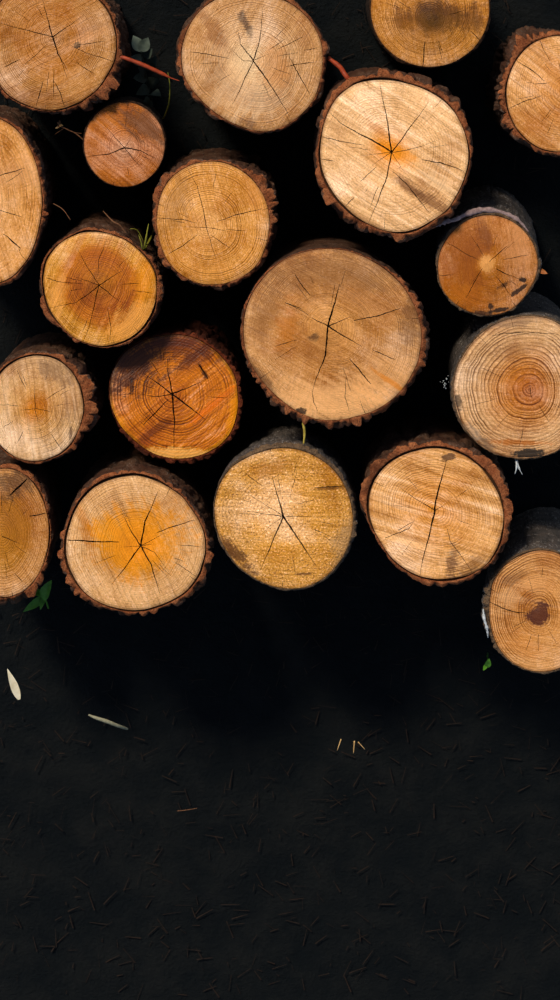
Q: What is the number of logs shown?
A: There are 19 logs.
